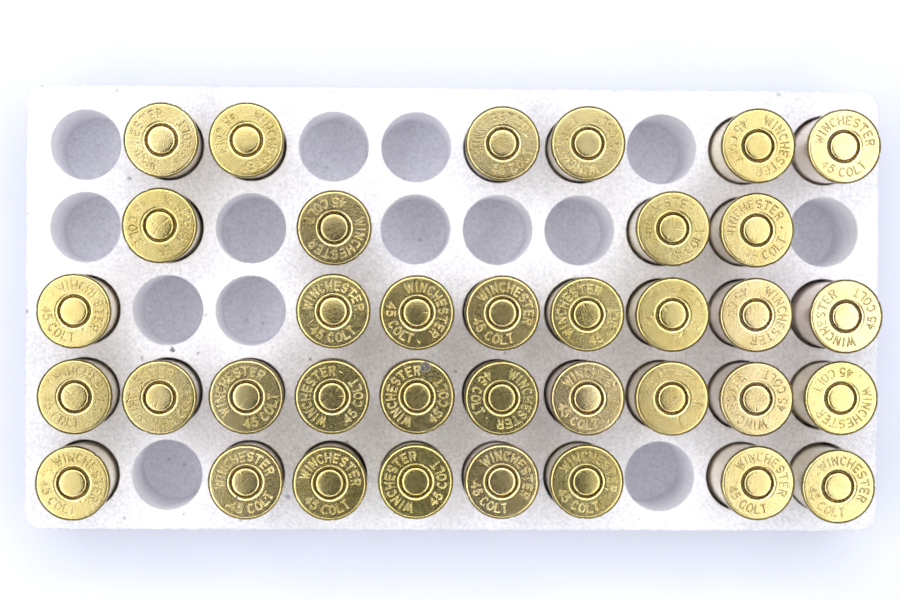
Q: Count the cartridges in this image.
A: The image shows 36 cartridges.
